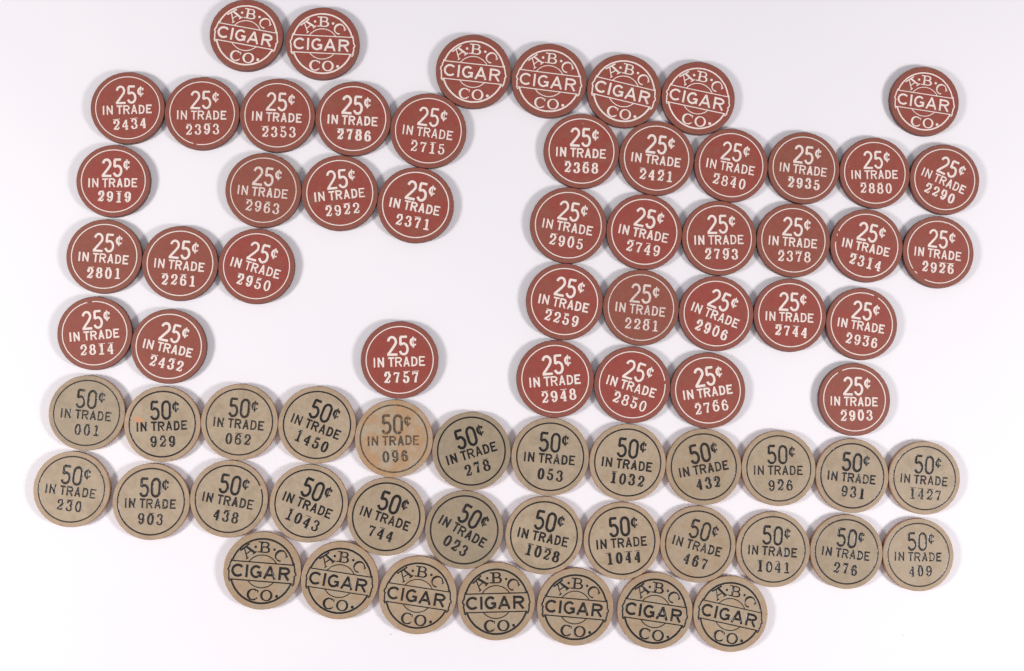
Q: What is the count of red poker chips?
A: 43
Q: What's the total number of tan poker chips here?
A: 31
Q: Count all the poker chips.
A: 74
